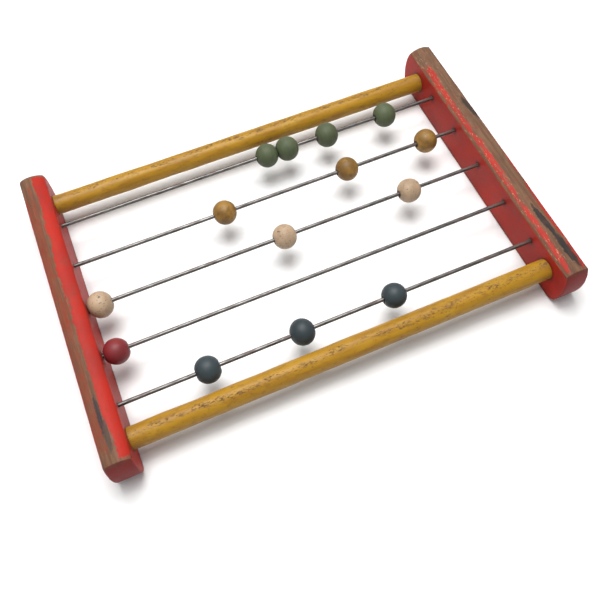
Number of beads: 14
